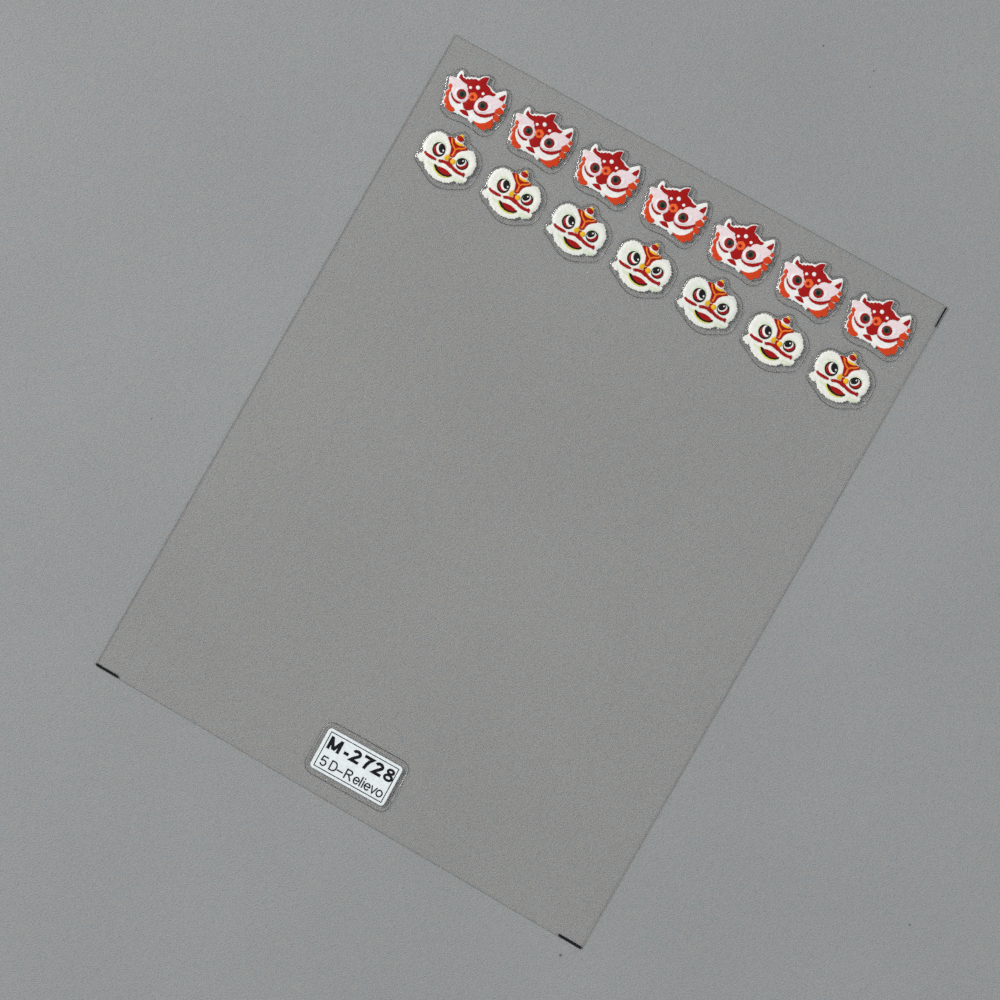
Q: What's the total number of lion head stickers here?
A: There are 14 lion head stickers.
